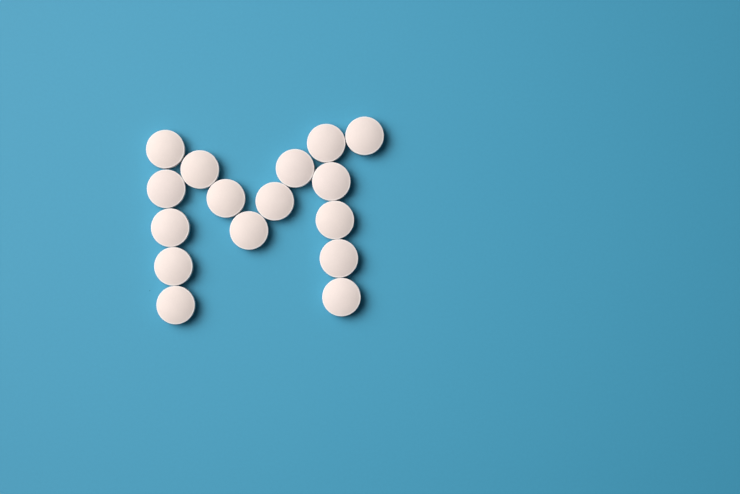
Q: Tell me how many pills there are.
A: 16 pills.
